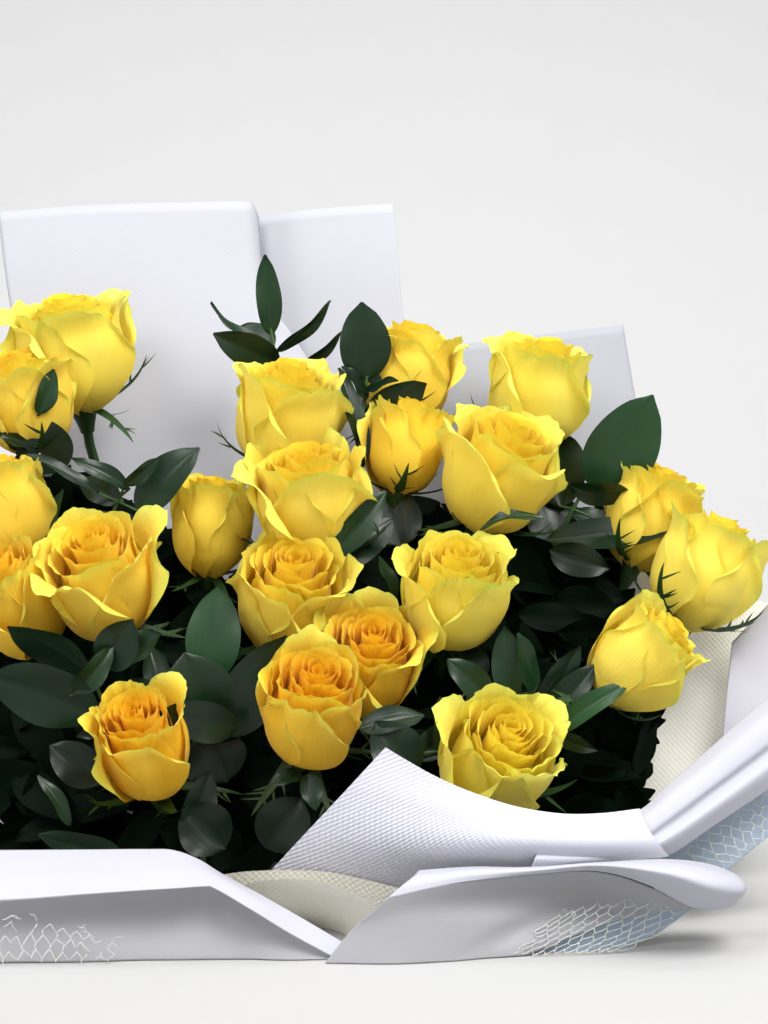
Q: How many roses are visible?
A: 21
